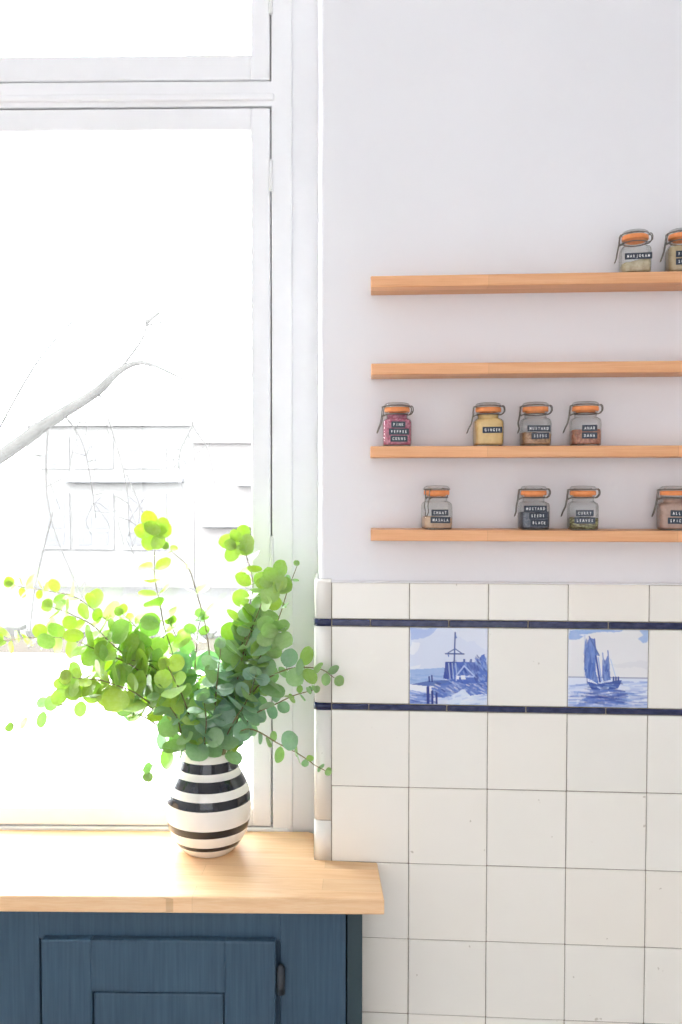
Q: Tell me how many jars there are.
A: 10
